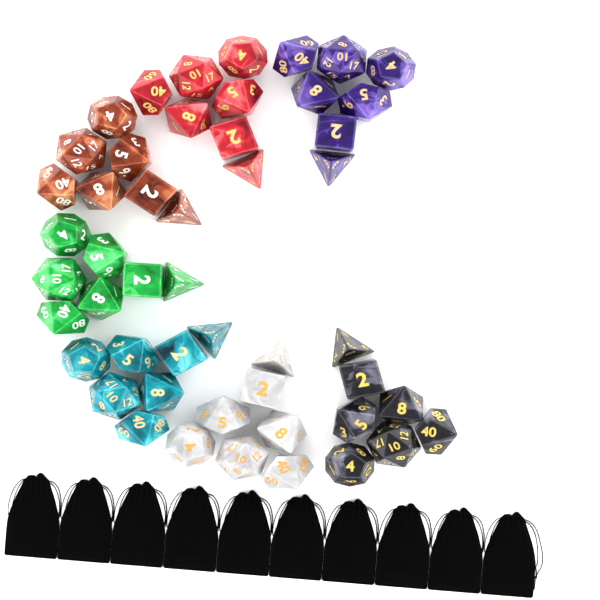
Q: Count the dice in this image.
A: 49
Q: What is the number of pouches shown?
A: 10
